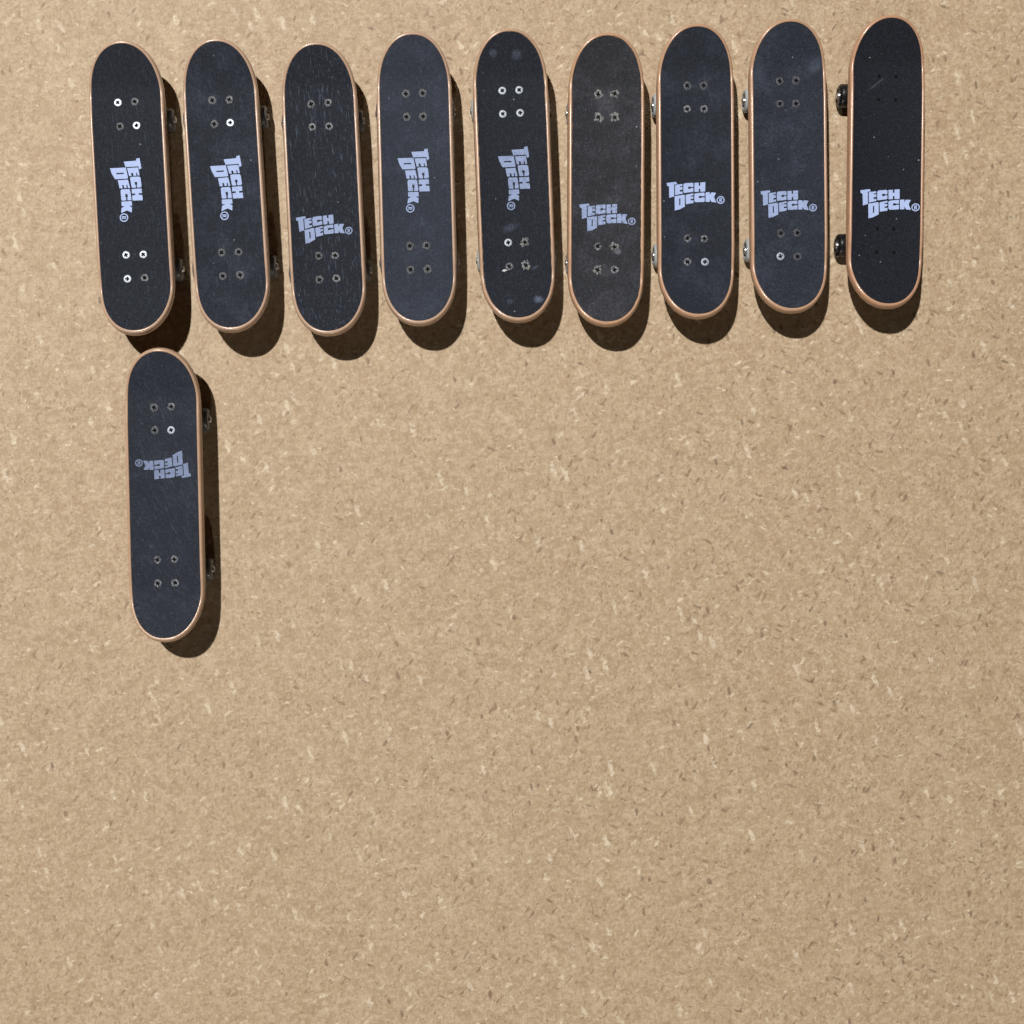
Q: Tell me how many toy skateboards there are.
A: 10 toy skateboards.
